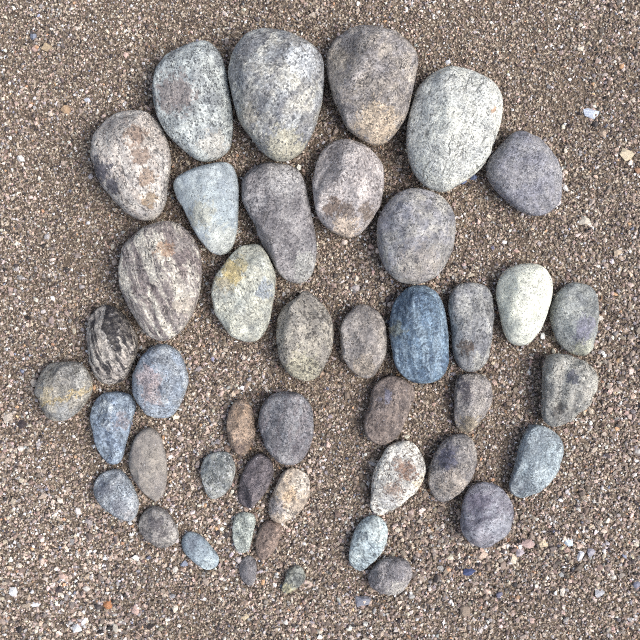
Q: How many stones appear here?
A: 44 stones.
